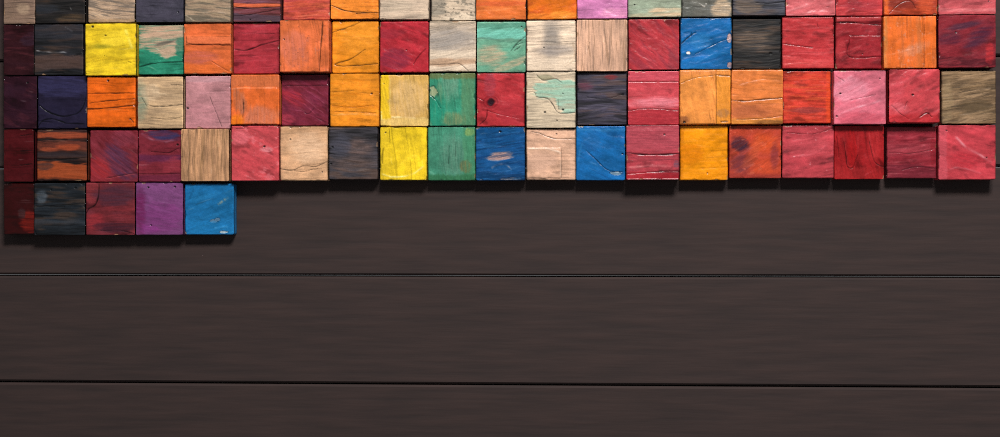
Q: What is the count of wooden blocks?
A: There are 85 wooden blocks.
